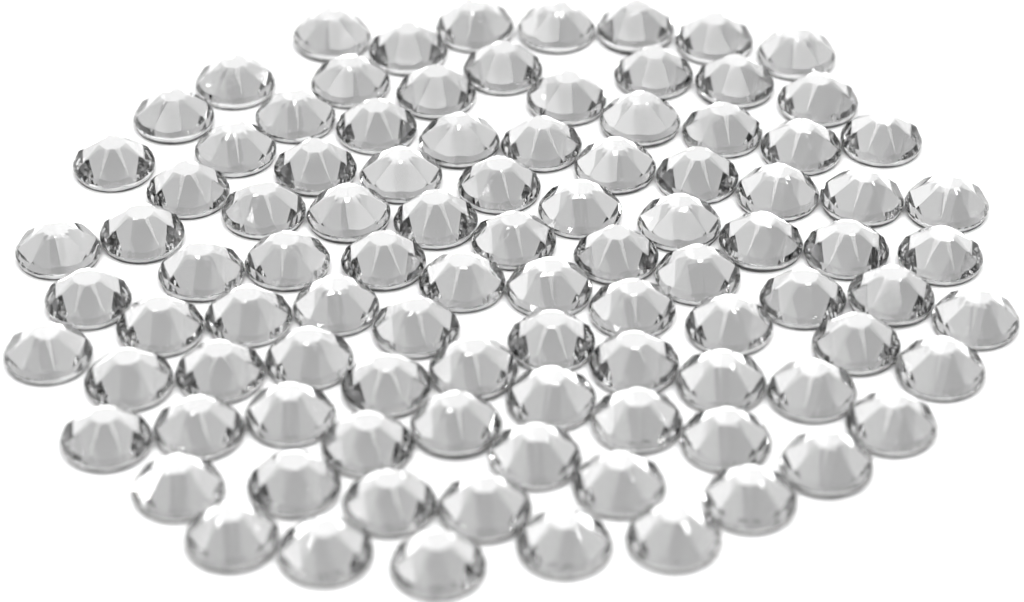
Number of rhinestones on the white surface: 97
